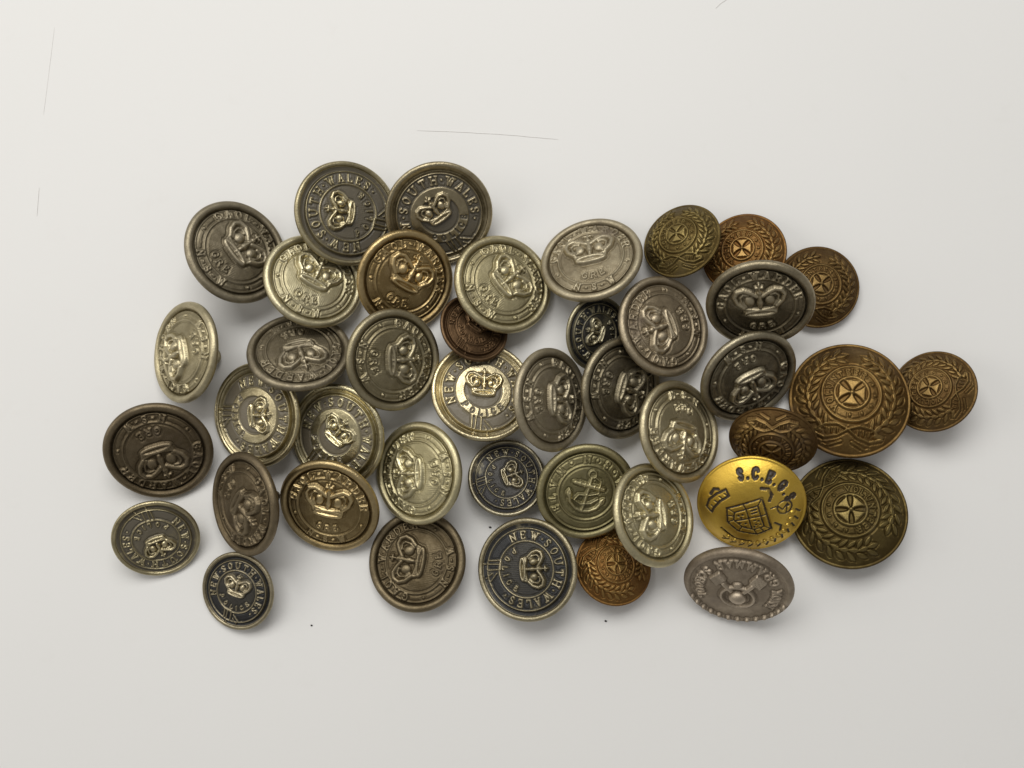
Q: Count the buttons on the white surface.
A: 42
